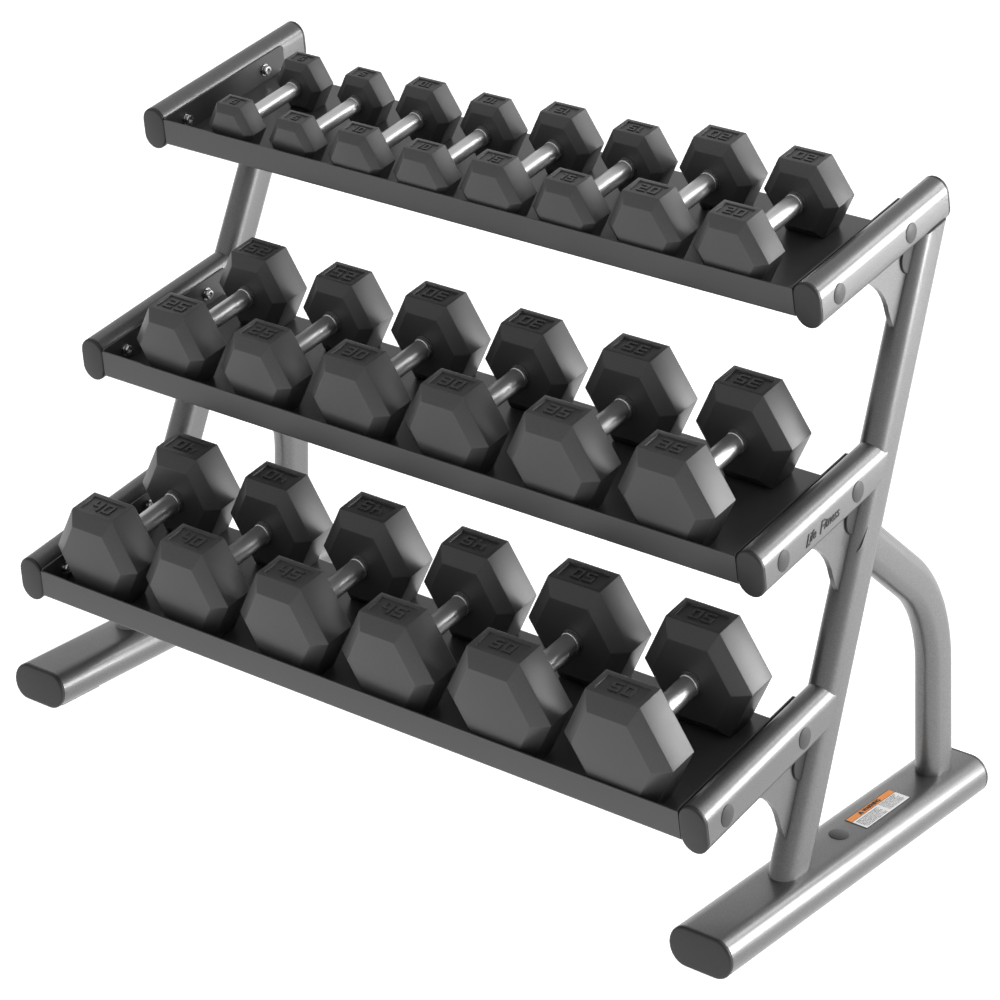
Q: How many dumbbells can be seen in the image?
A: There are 20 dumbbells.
